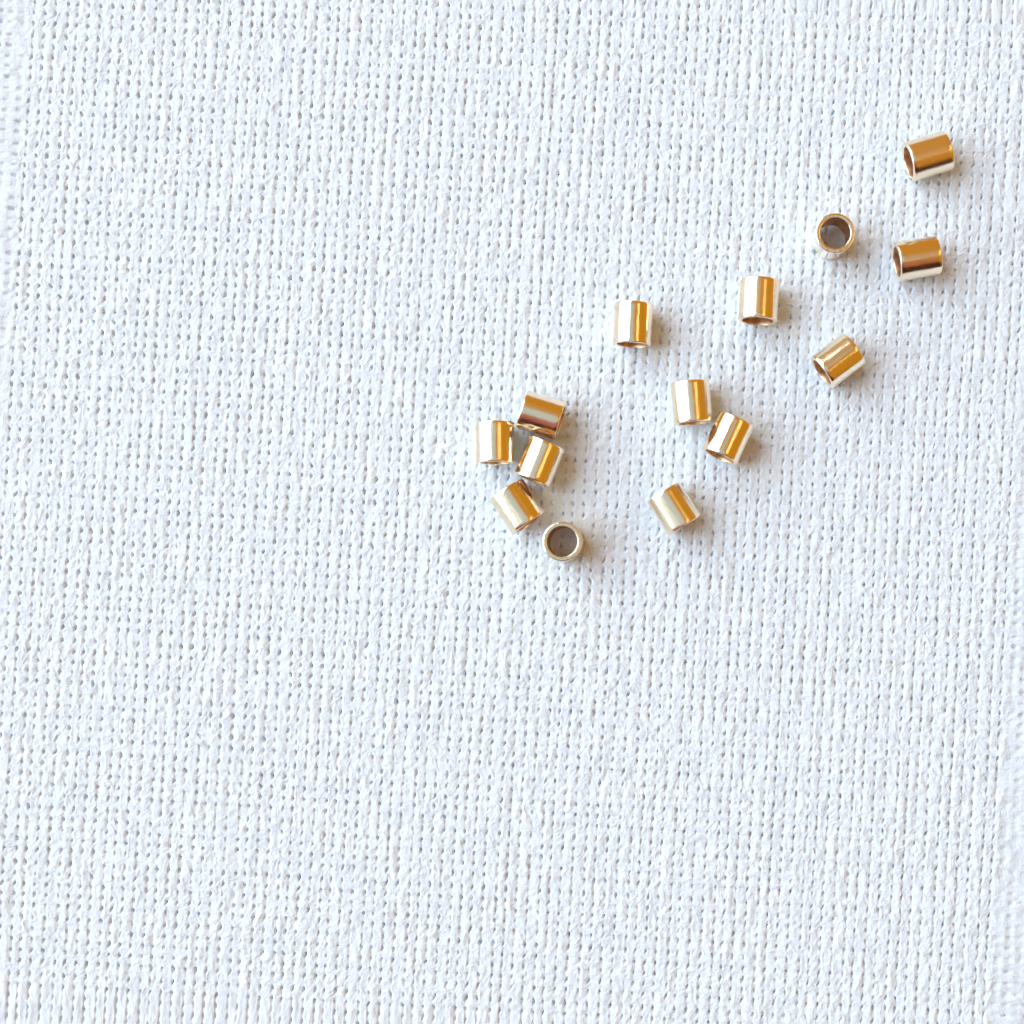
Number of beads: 14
